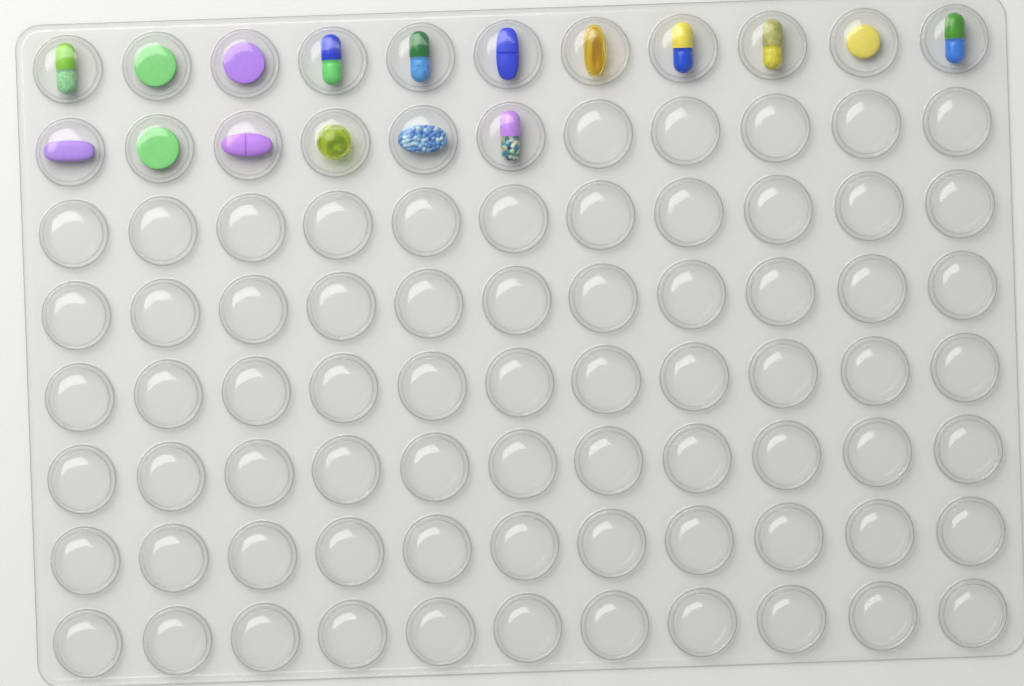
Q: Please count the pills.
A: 17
